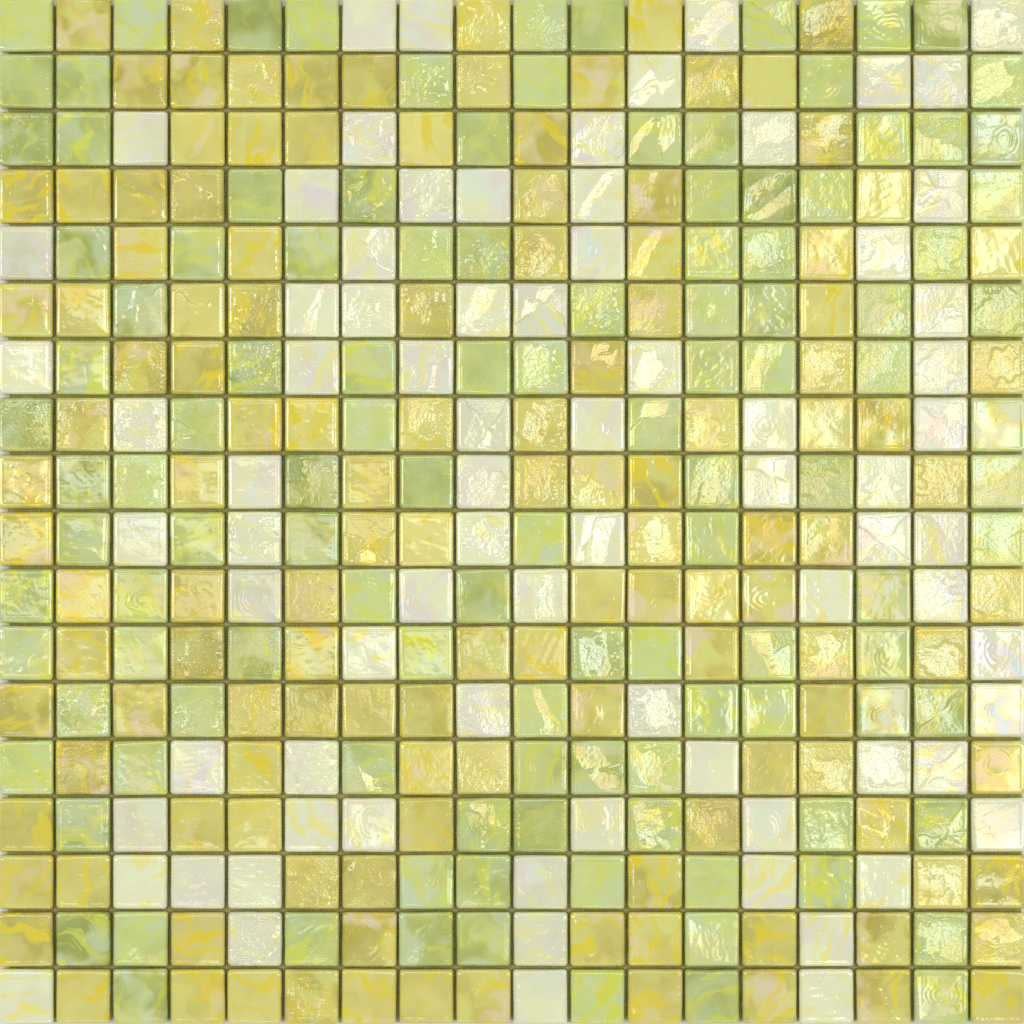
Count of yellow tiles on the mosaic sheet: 129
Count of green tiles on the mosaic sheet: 117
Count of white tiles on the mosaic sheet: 78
